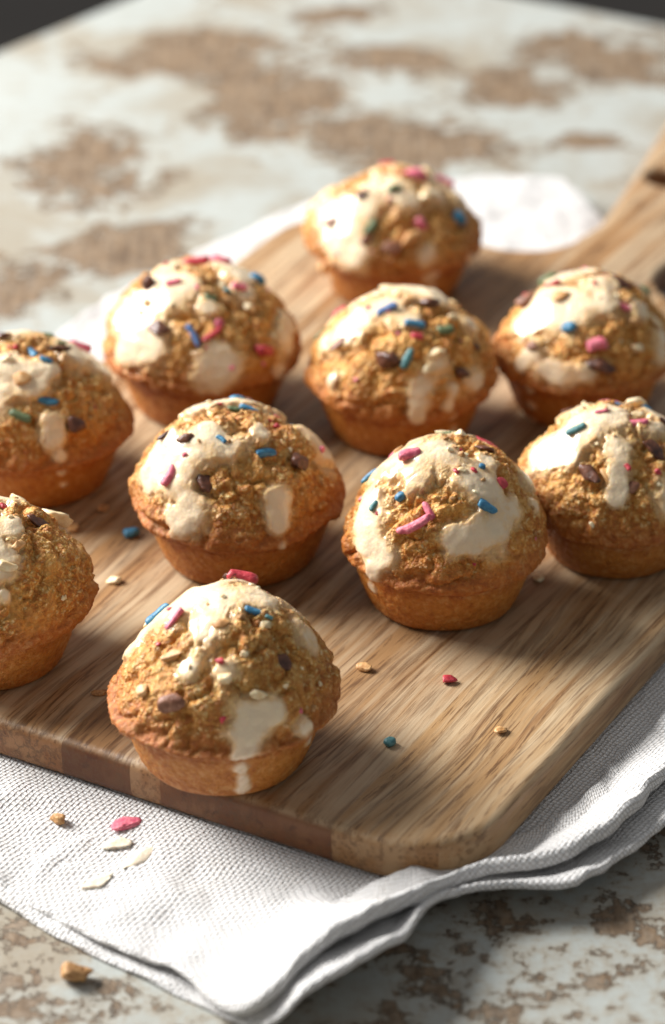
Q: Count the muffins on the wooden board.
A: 10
